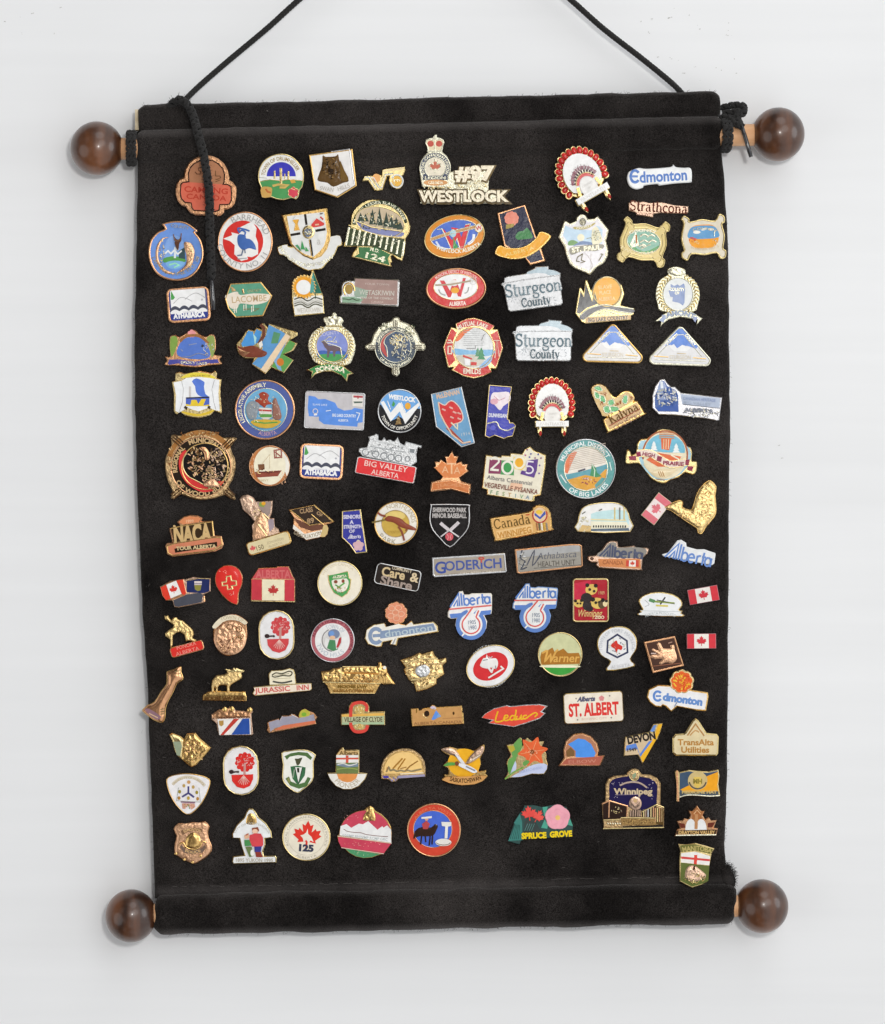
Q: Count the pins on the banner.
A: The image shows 116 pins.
